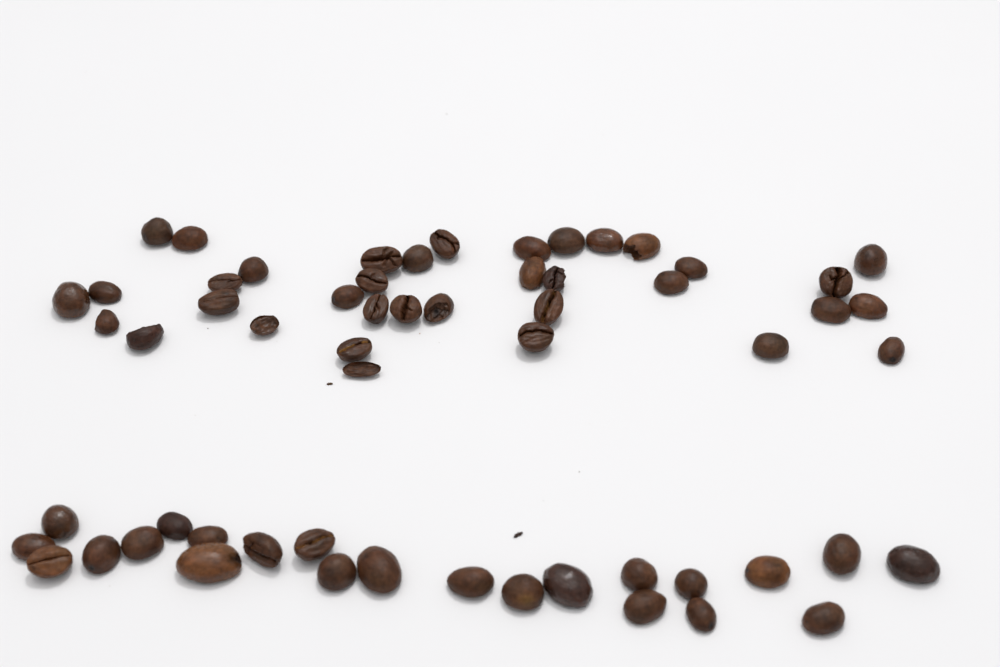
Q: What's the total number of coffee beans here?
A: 59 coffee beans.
